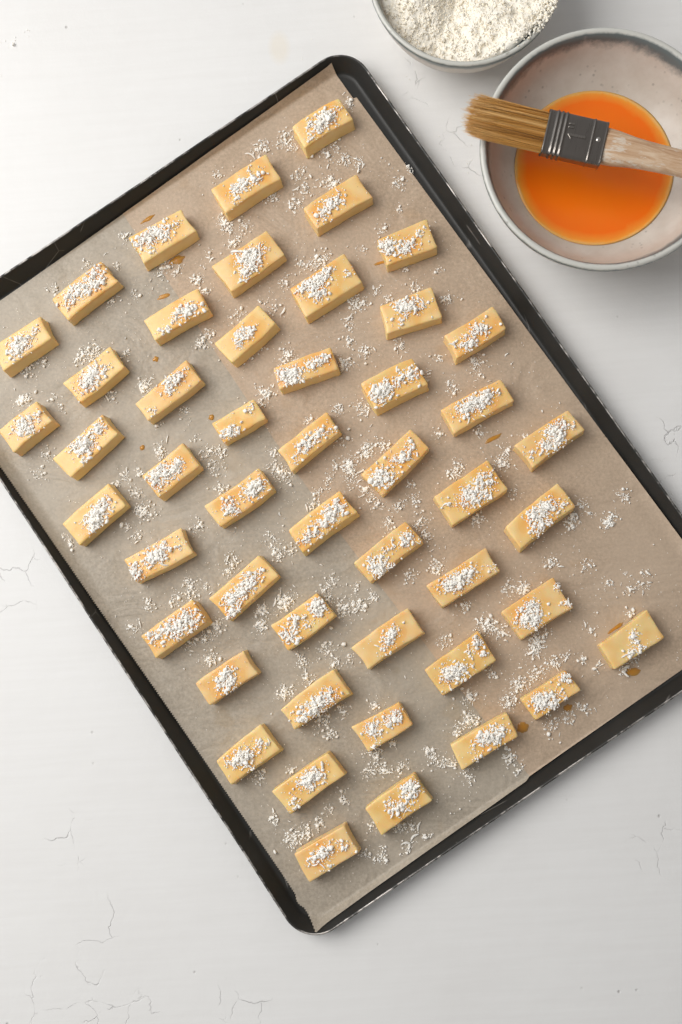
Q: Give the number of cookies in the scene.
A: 49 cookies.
